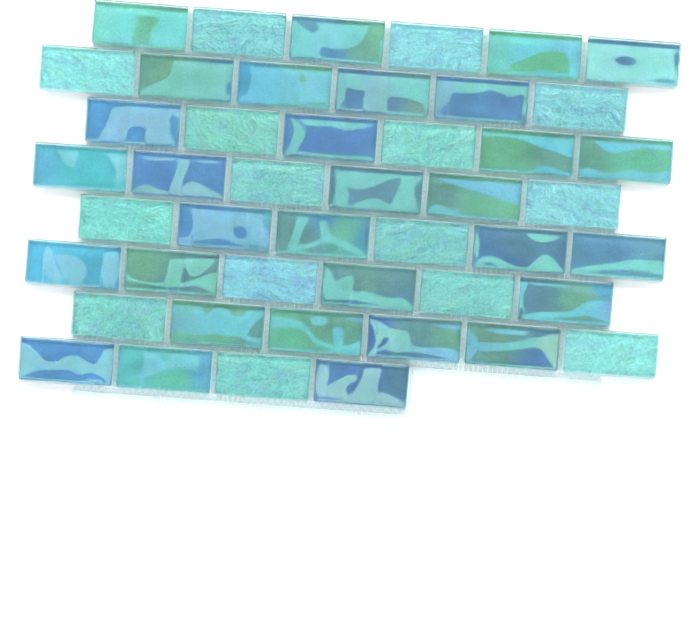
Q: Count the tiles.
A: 46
